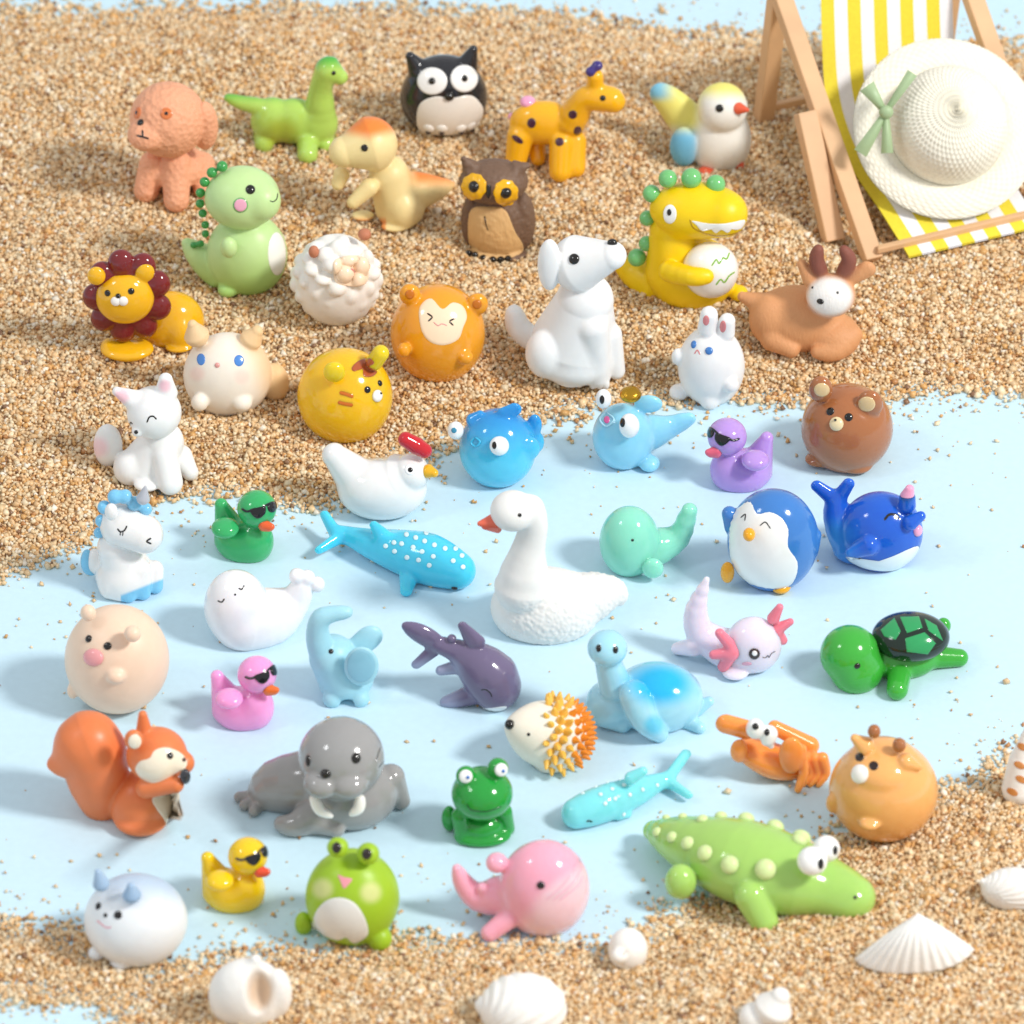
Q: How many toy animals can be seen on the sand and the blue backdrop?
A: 50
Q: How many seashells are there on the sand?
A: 7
